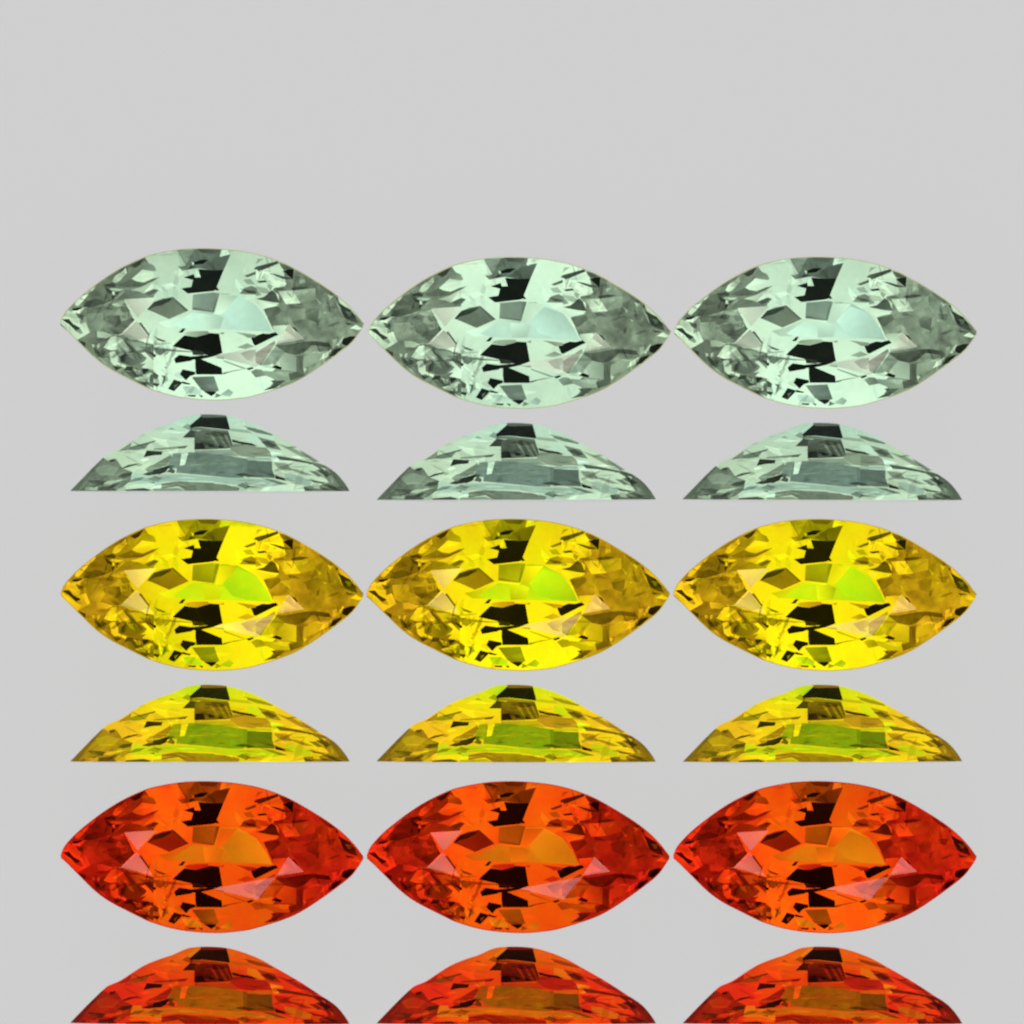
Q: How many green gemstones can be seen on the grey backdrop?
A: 6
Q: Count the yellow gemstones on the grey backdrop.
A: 6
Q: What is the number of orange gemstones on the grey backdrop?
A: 6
